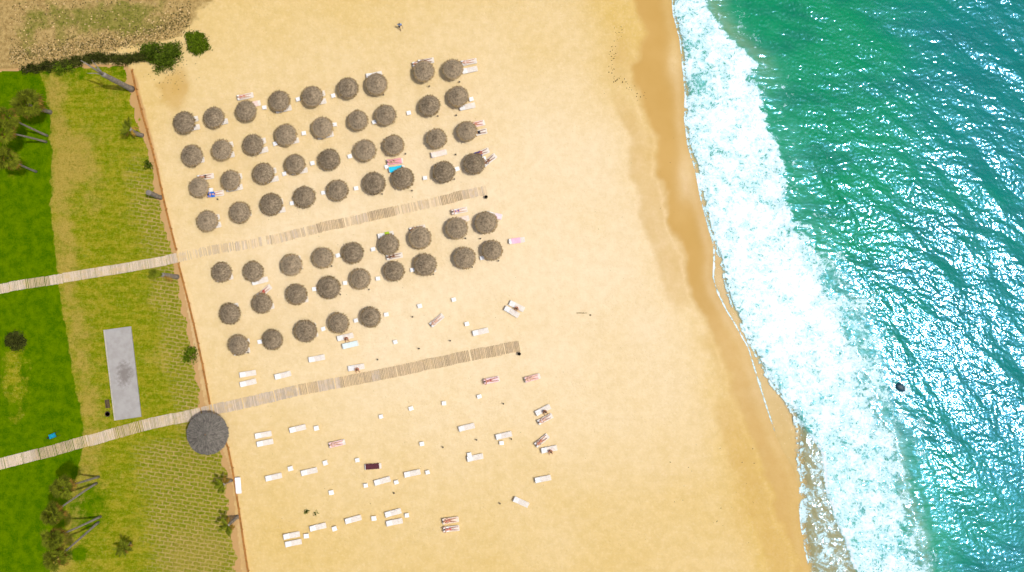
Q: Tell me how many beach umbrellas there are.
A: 59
